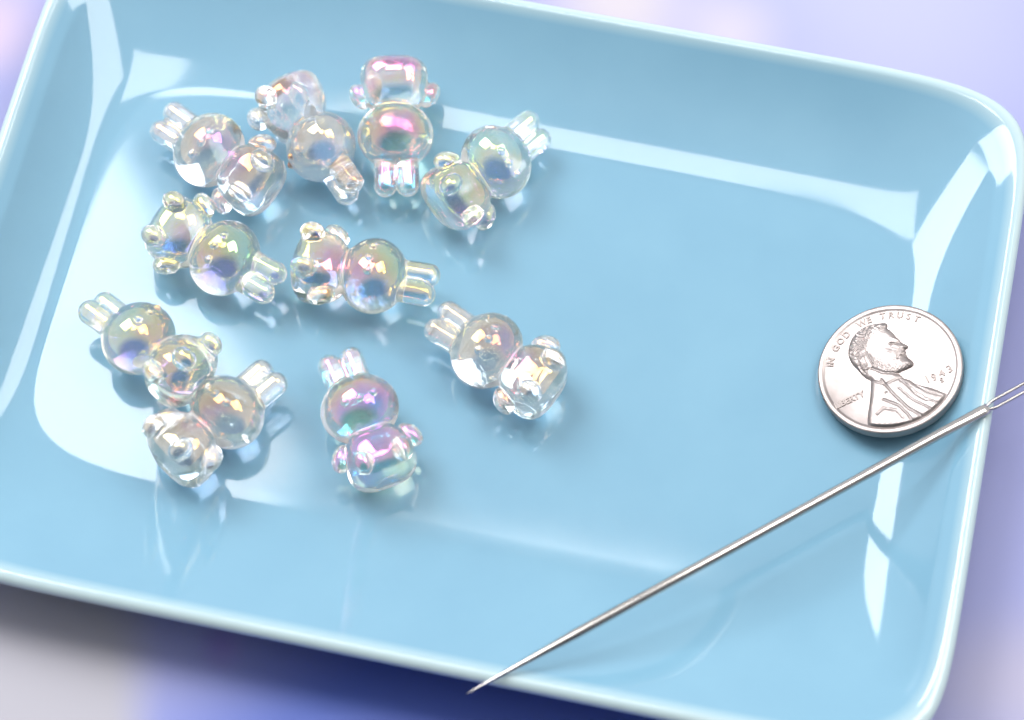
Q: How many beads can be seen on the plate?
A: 10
